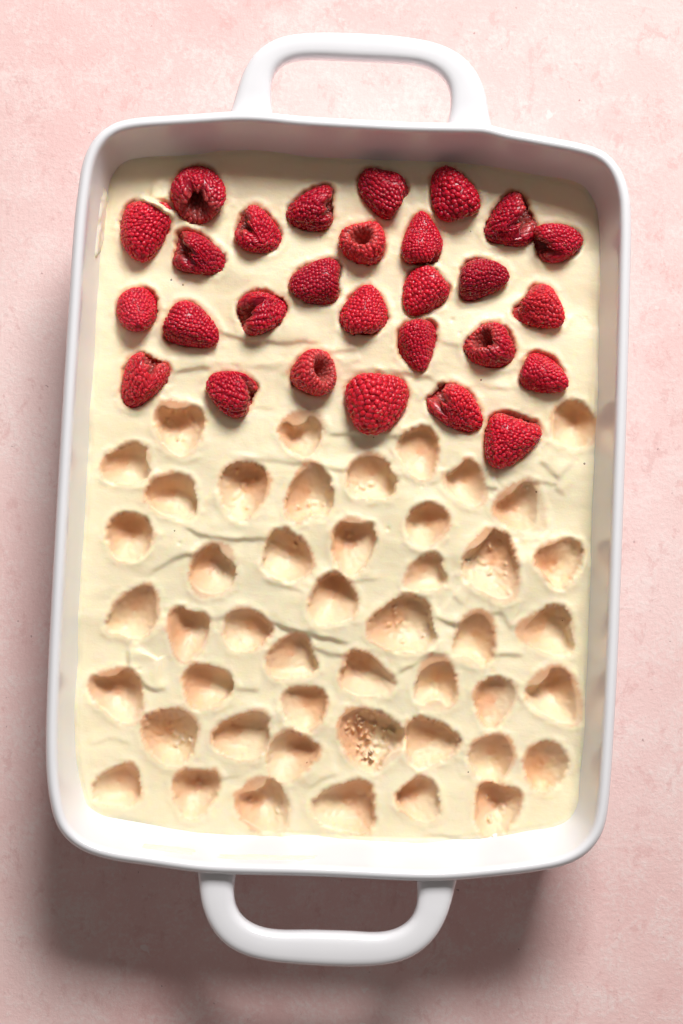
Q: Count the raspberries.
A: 28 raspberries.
